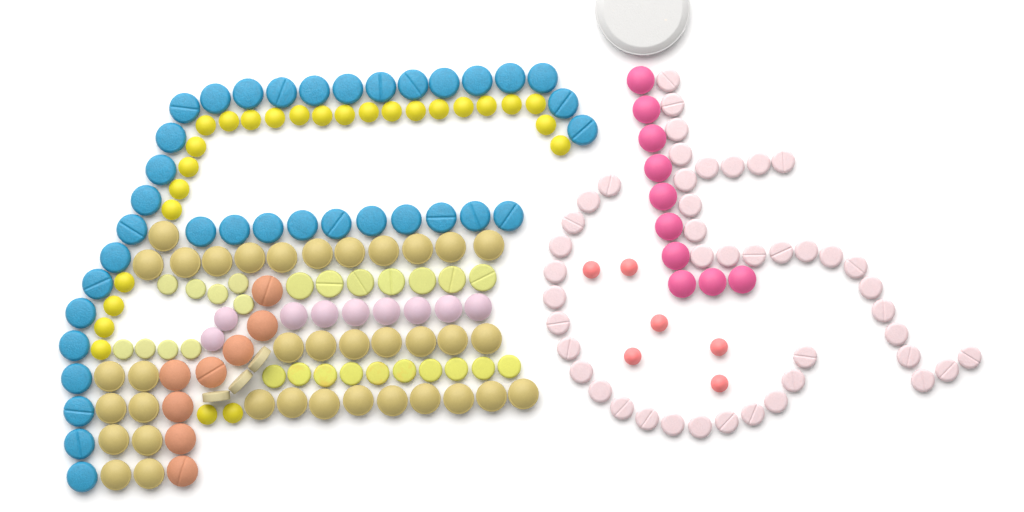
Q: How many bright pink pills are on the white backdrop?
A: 10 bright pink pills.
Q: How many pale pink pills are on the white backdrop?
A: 44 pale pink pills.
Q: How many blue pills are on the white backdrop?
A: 36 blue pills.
